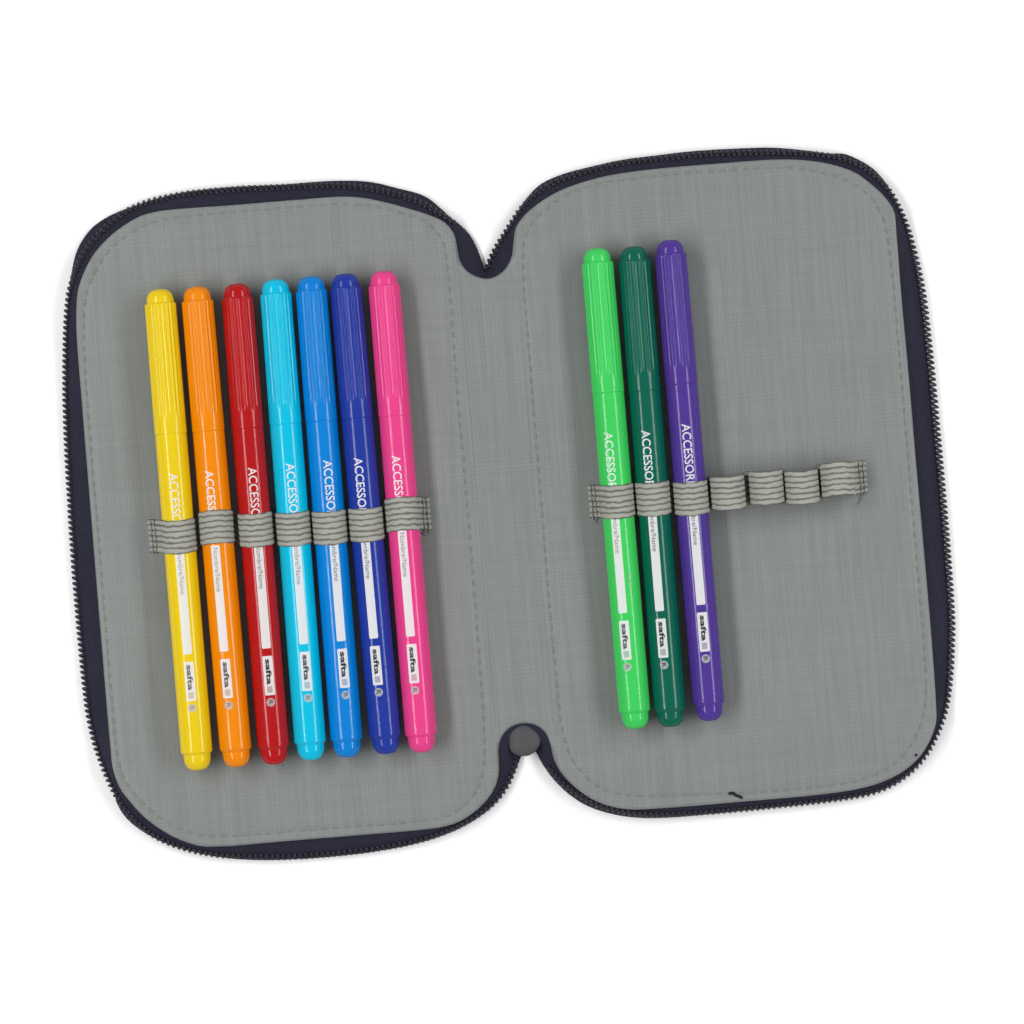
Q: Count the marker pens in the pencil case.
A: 10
